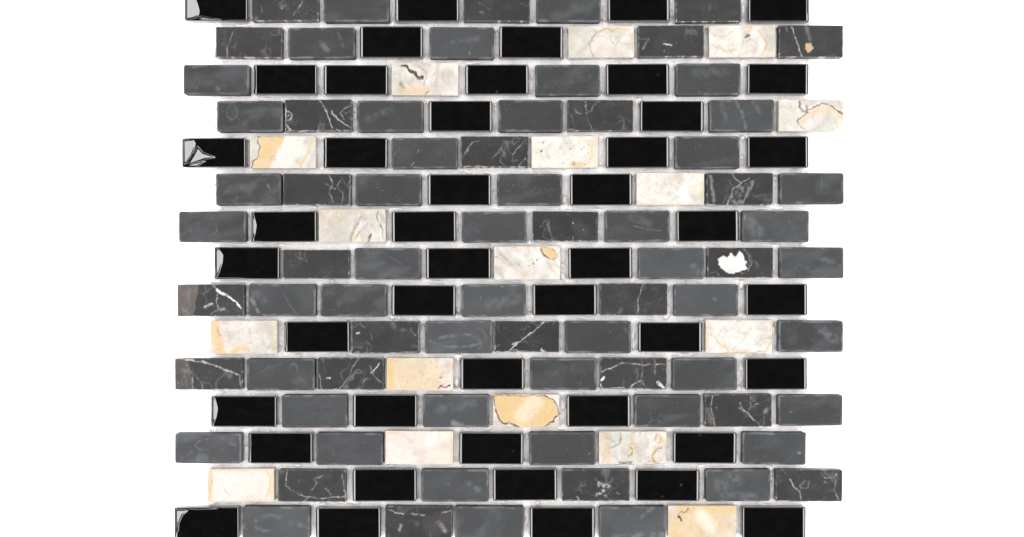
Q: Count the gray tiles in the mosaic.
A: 73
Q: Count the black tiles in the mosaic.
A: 45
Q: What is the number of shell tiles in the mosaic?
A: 17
